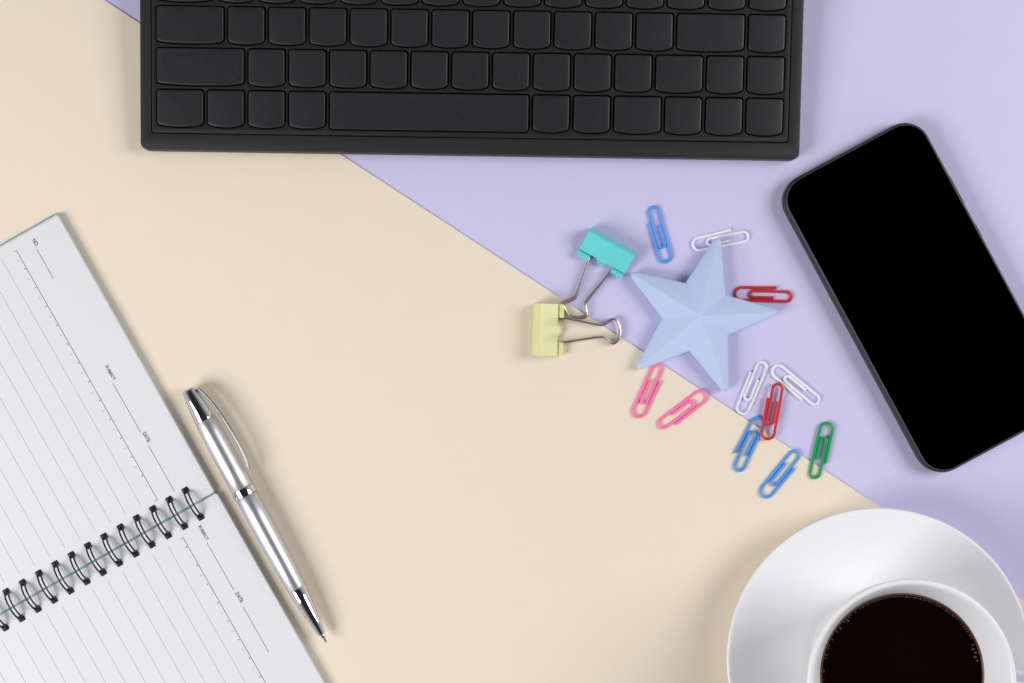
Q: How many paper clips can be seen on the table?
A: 11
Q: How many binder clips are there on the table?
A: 2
